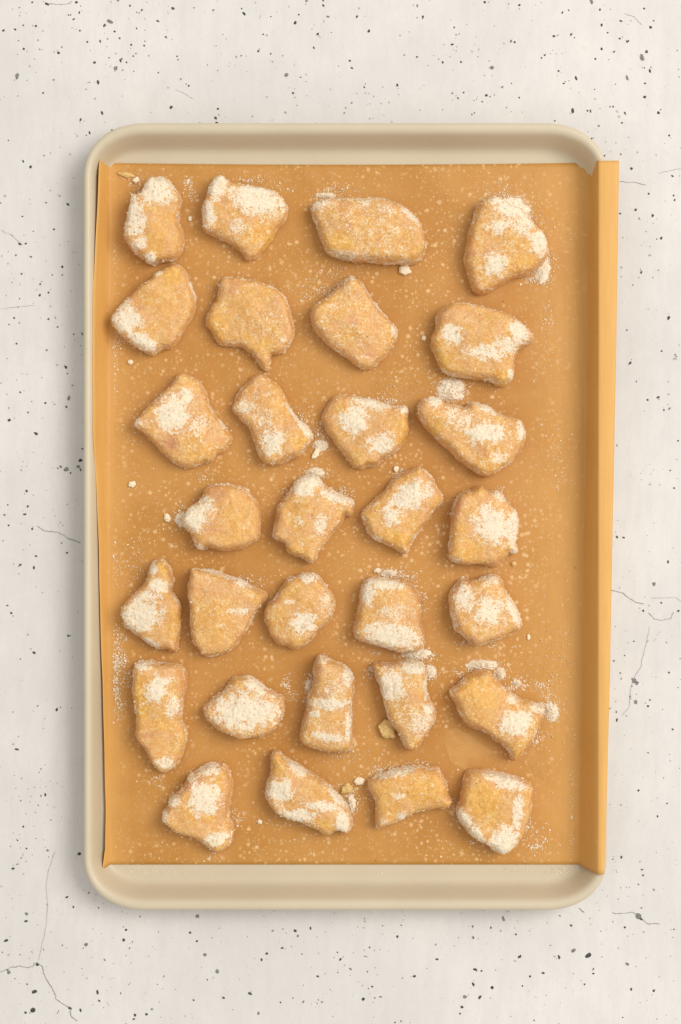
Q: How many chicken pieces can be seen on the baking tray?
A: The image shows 30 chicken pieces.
